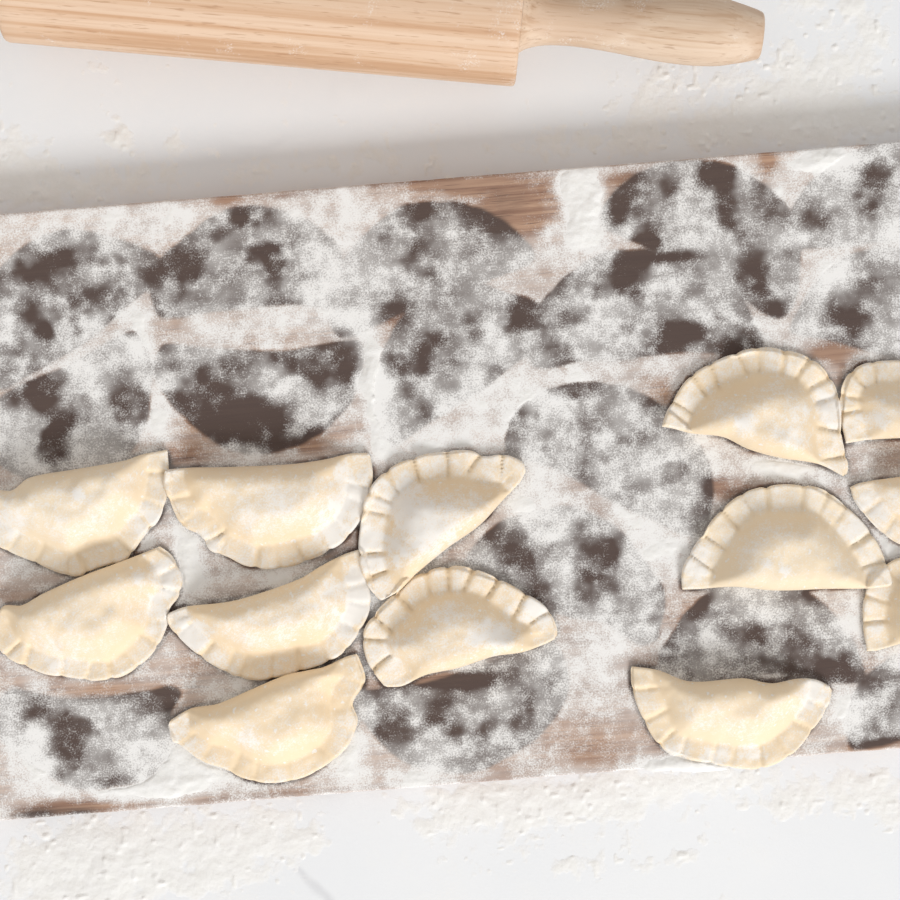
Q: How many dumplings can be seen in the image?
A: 13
